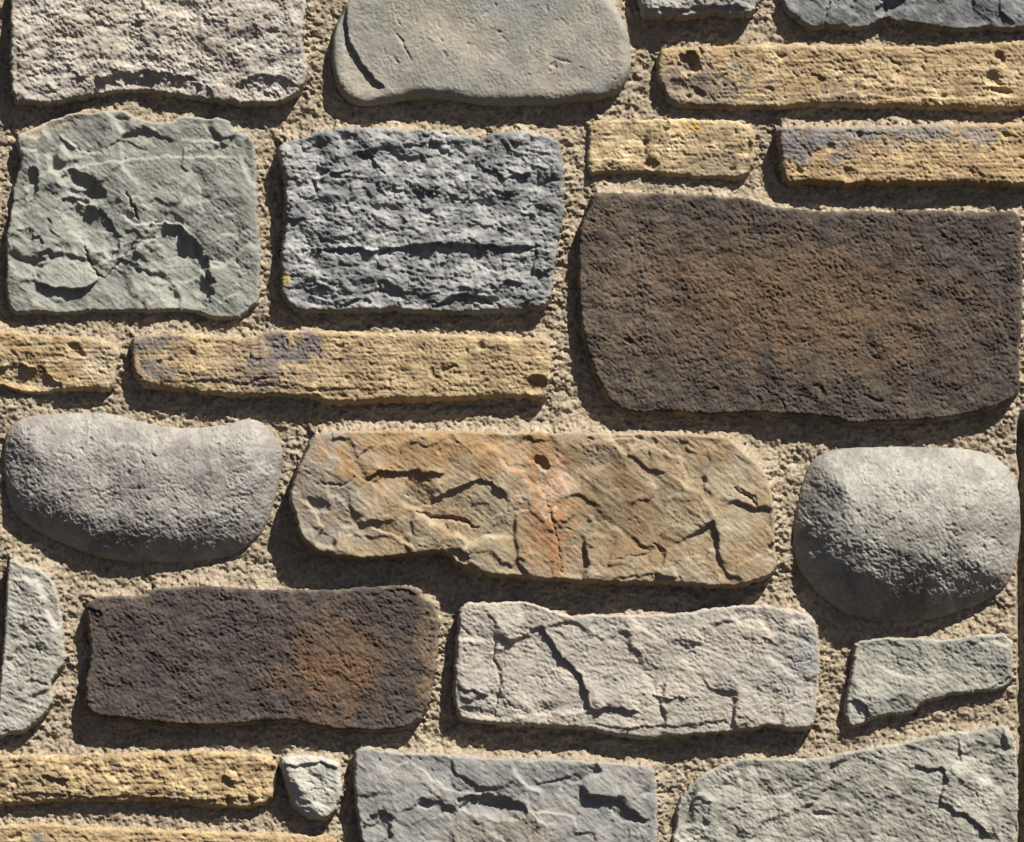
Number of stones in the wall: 24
